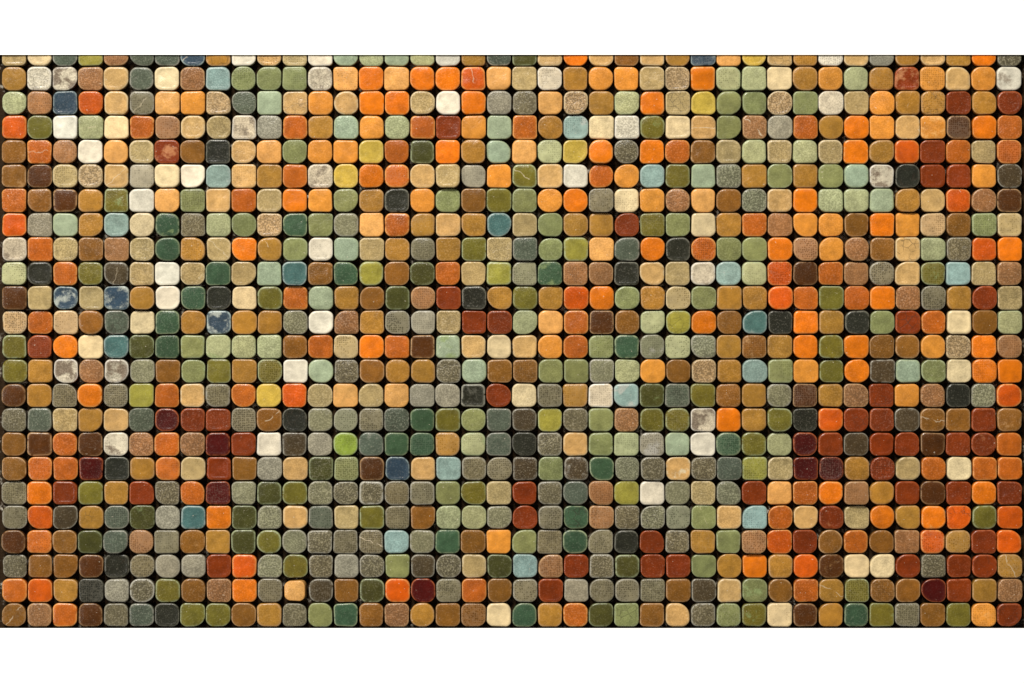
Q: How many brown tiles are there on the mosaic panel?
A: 197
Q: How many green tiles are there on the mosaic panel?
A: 183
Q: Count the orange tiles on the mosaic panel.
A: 173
